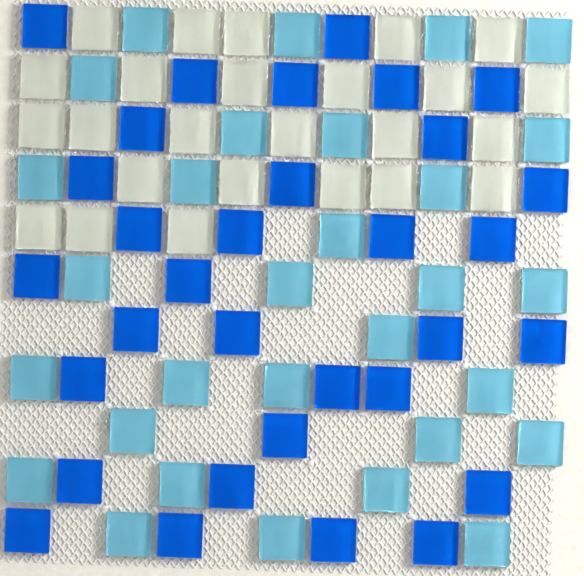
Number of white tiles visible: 25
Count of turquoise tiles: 30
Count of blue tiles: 32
